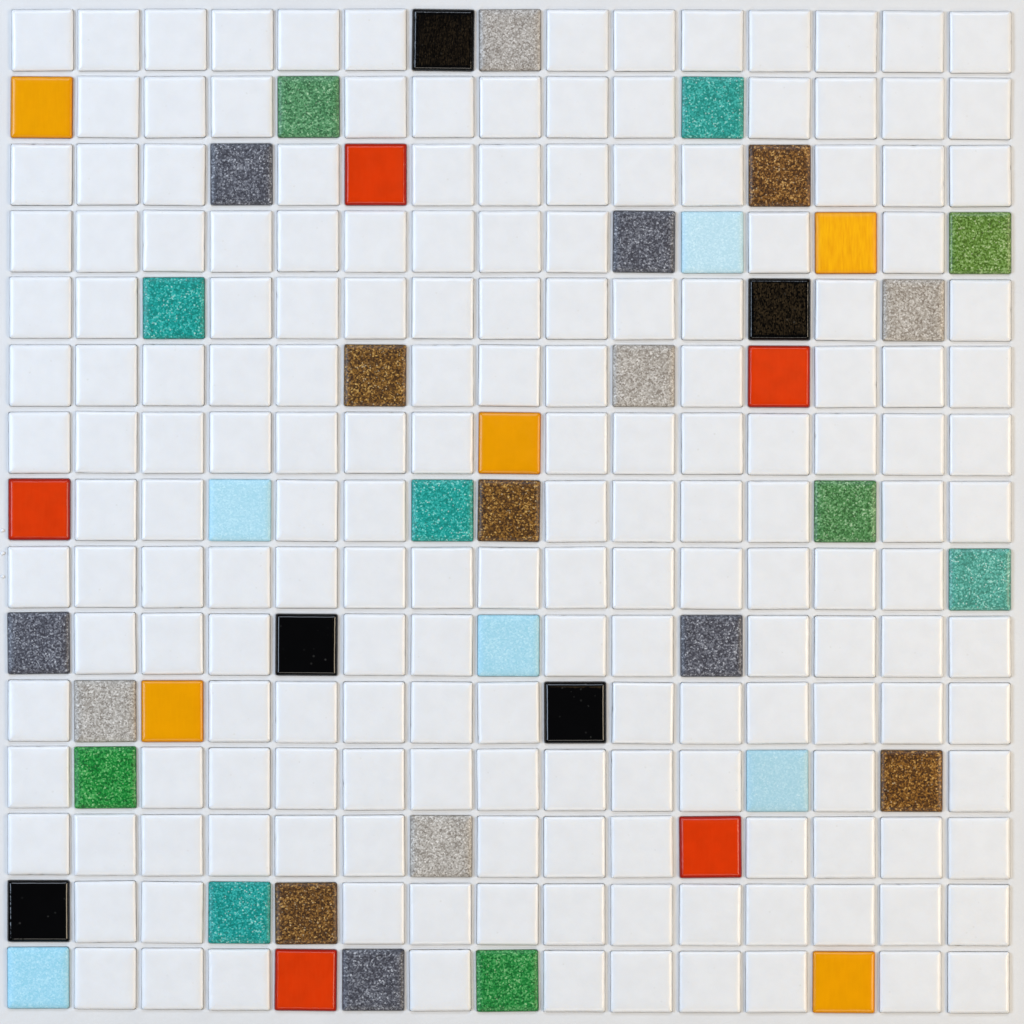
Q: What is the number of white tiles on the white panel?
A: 180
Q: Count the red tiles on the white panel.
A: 5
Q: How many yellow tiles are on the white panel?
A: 5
